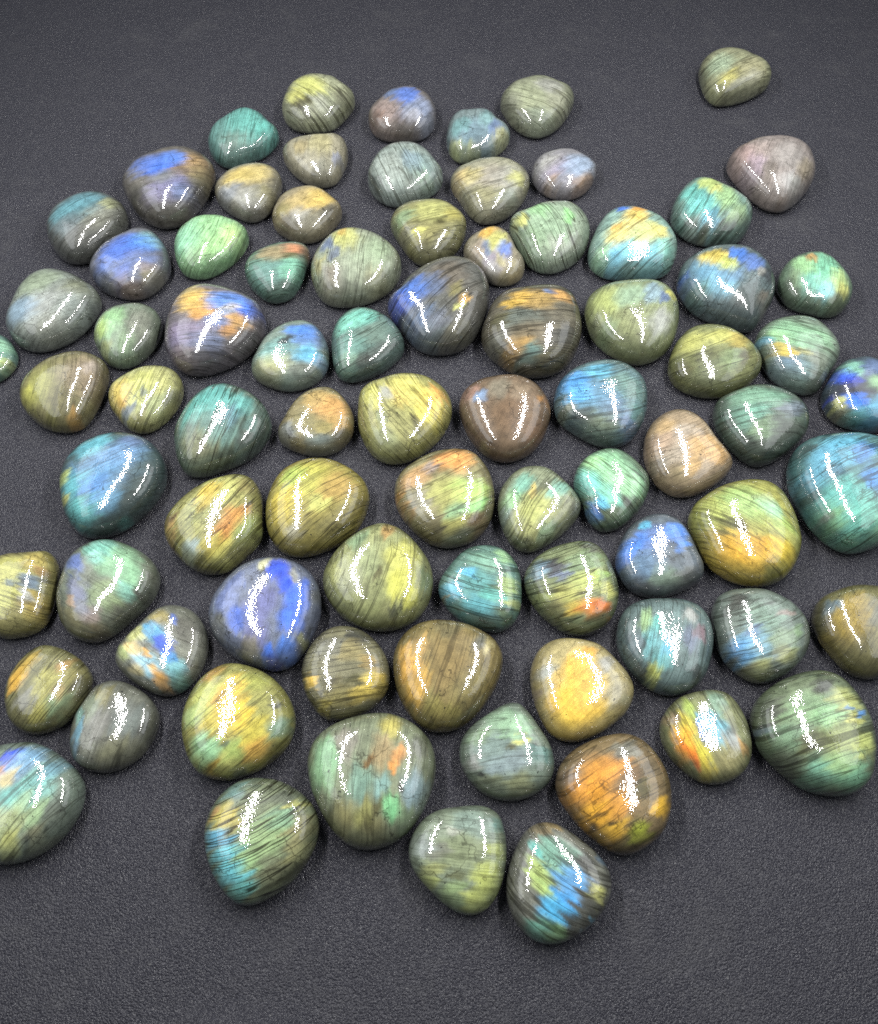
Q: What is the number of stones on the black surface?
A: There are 81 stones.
